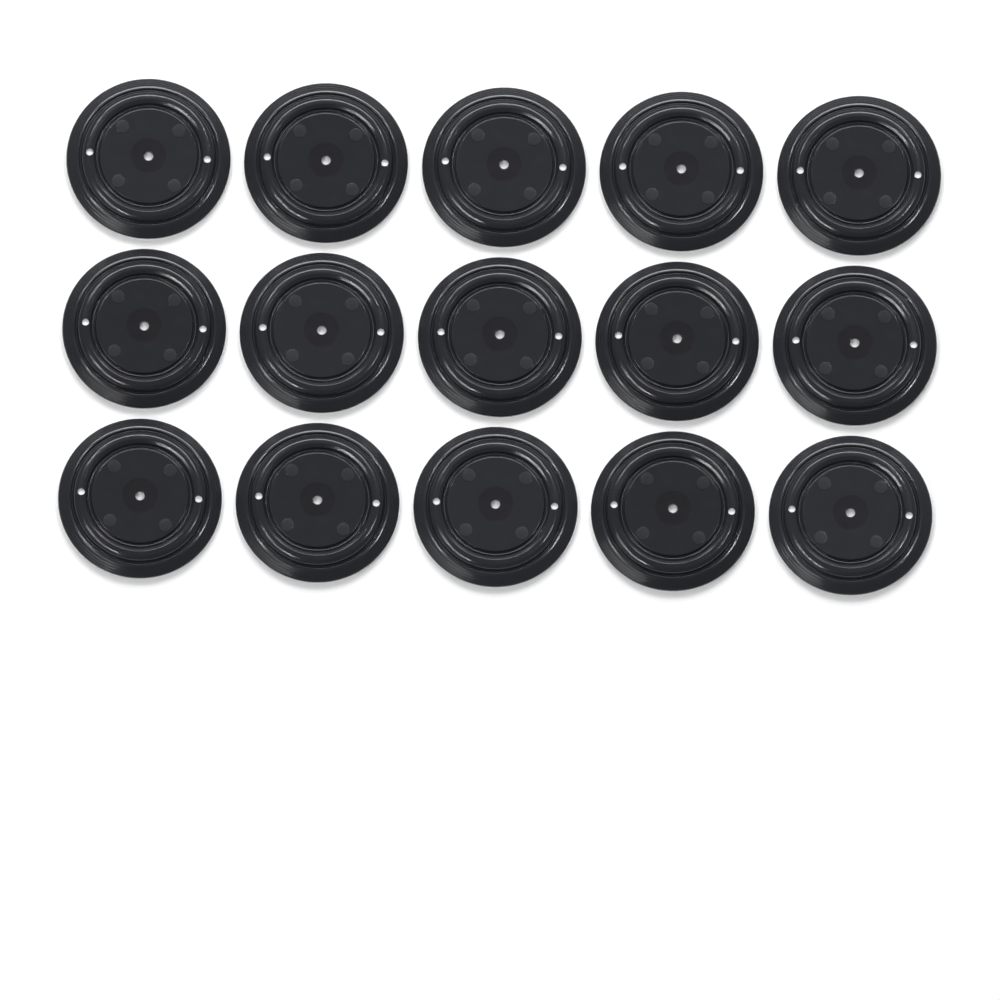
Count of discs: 15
